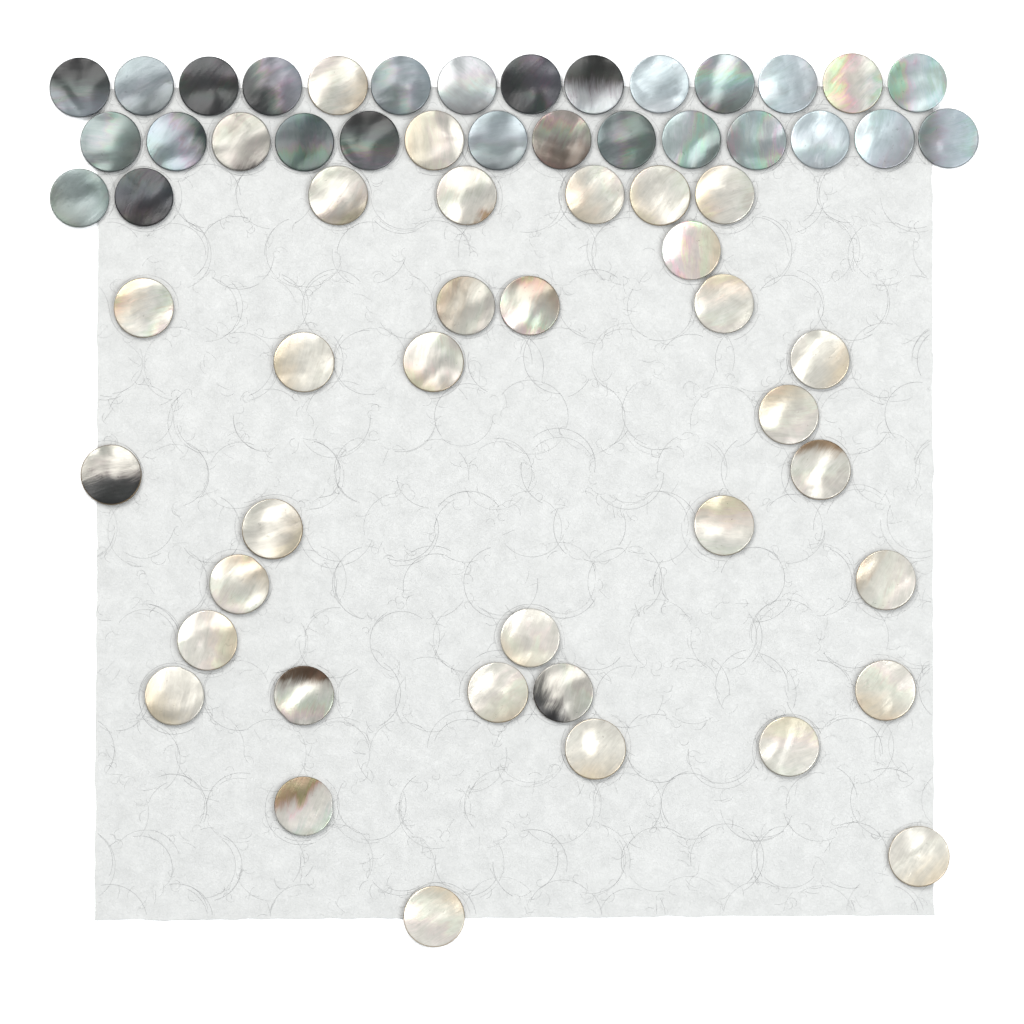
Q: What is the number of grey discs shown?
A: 26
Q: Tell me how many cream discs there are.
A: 36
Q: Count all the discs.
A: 62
